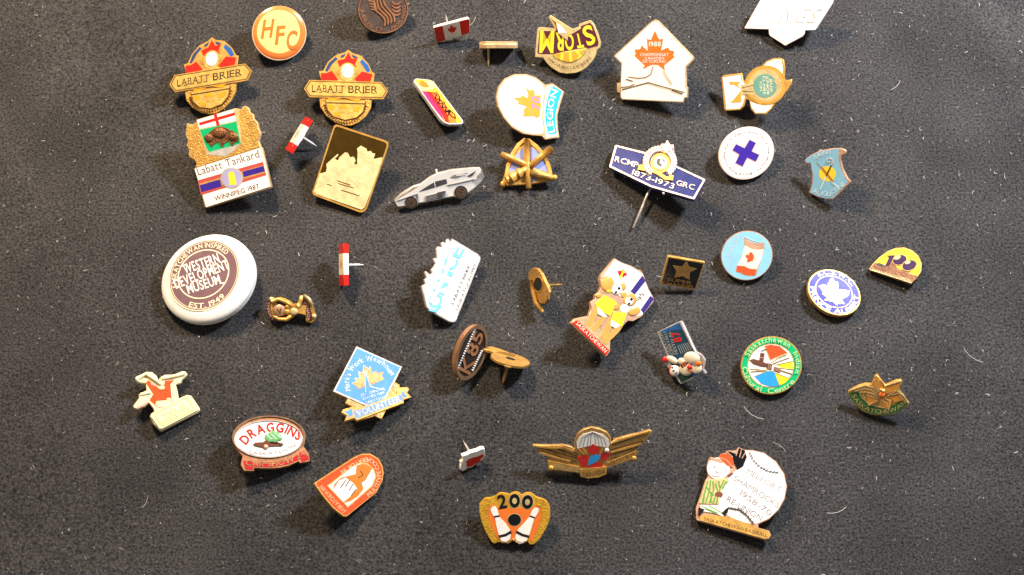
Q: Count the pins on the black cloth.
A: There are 43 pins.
